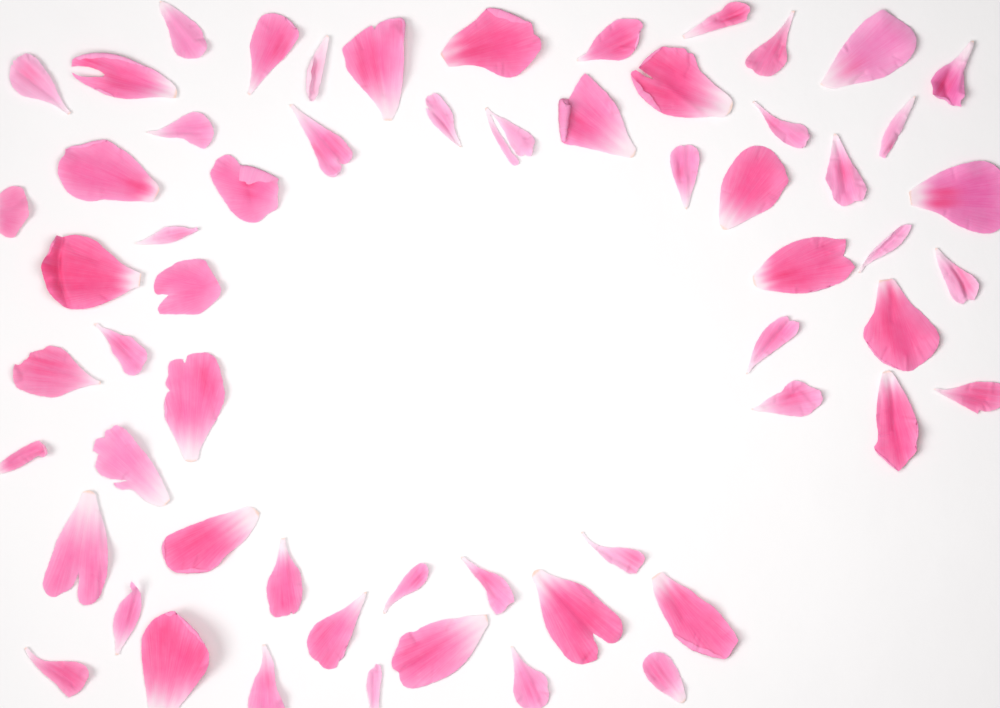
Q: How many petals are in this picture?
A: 60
